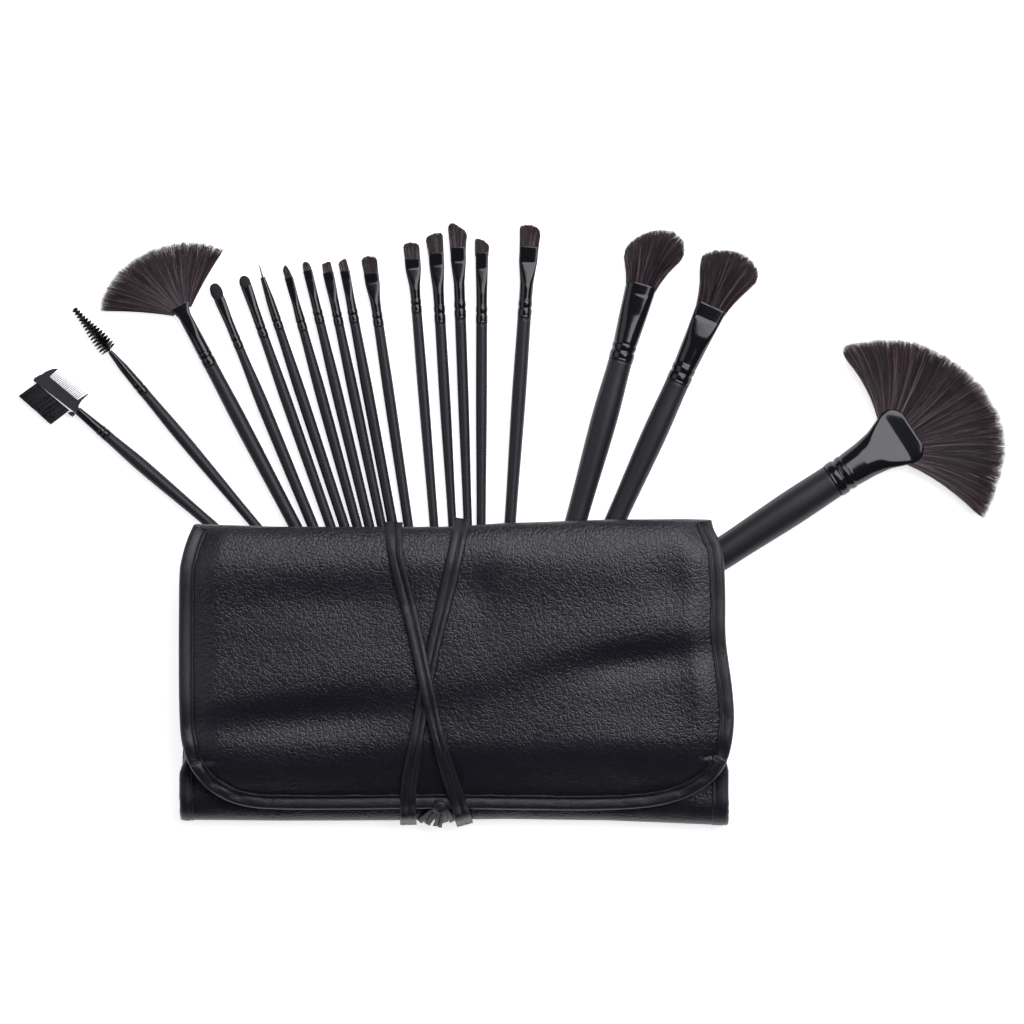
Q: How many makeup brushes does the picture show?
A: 19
